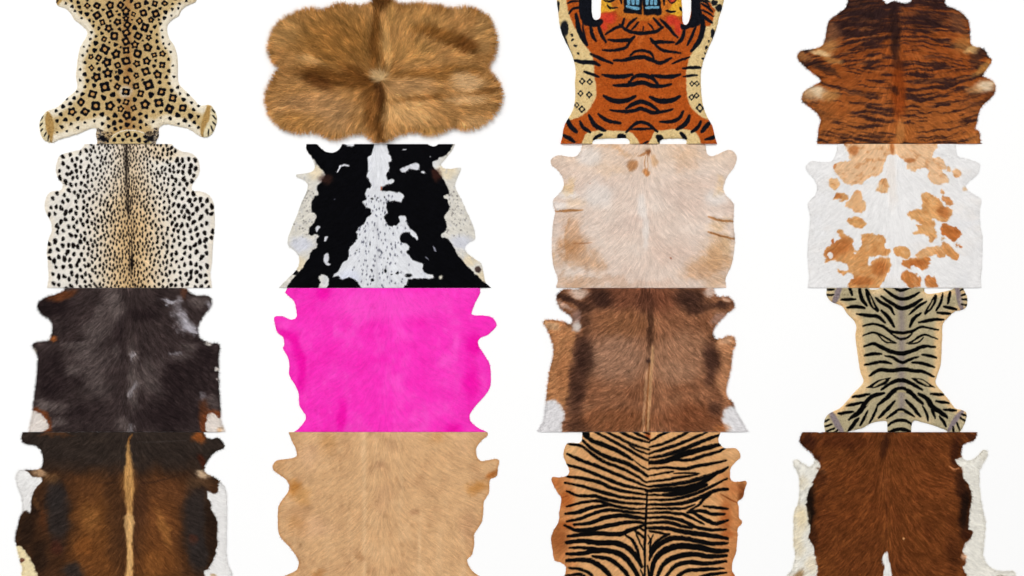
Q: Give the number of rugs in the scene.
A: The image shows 16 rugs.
